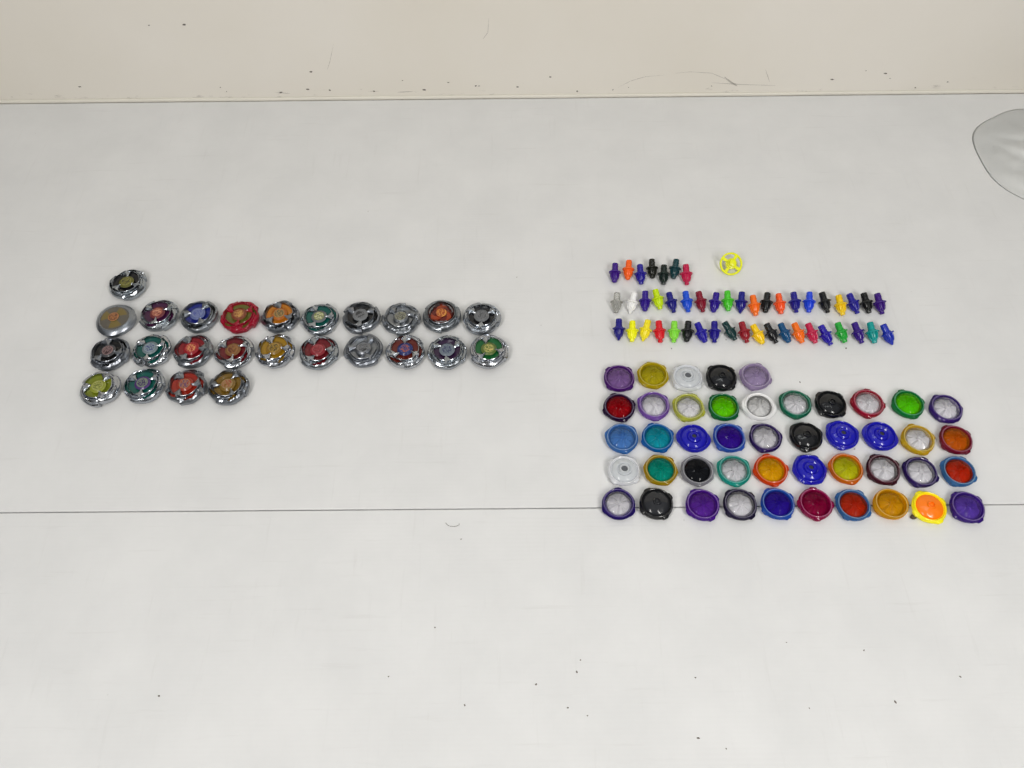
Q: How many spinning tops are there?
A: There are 25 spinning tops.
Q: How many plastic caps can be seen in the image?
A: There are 45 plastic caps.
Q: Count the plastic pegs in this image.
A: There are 47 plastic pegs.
